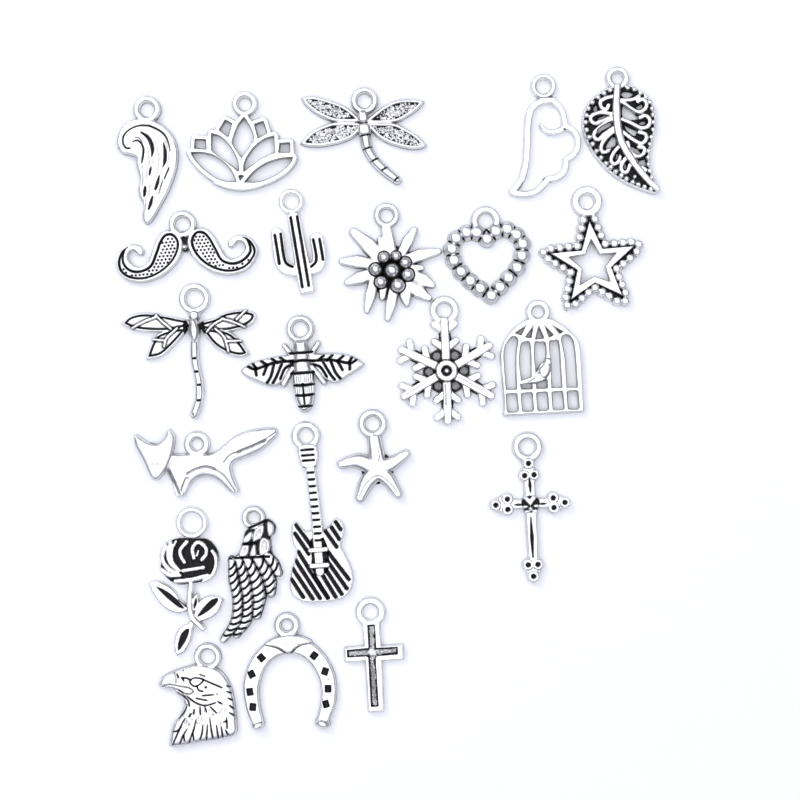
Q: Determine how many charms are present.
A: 23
